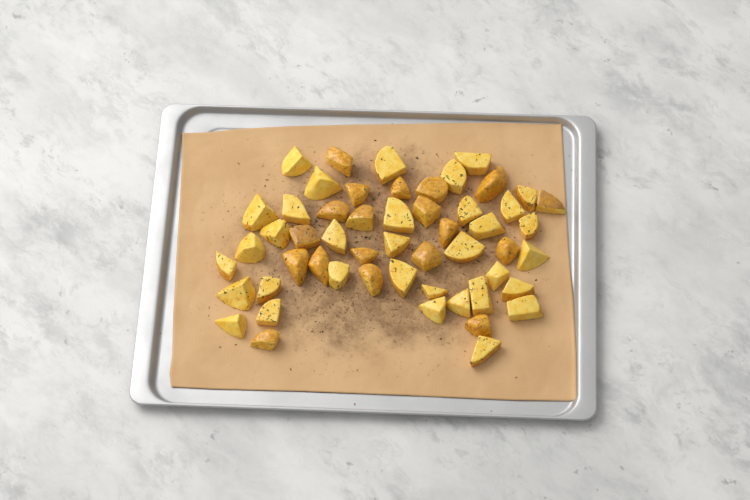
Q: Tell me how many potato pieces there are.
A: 53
